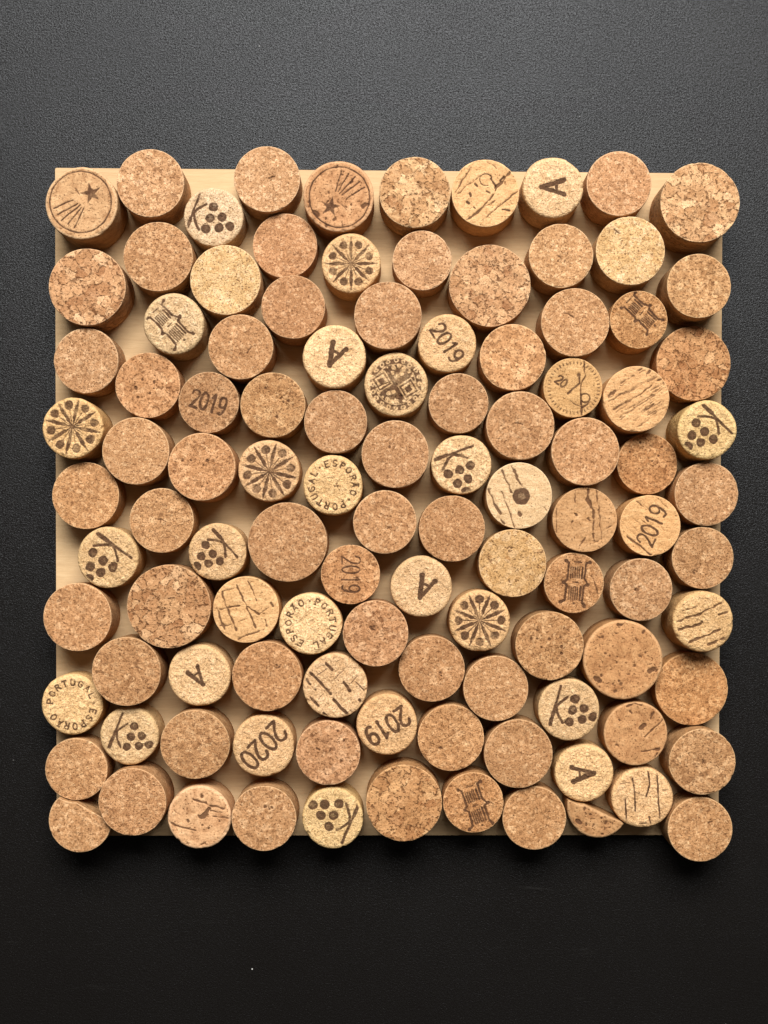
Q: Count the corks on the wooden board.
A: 107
